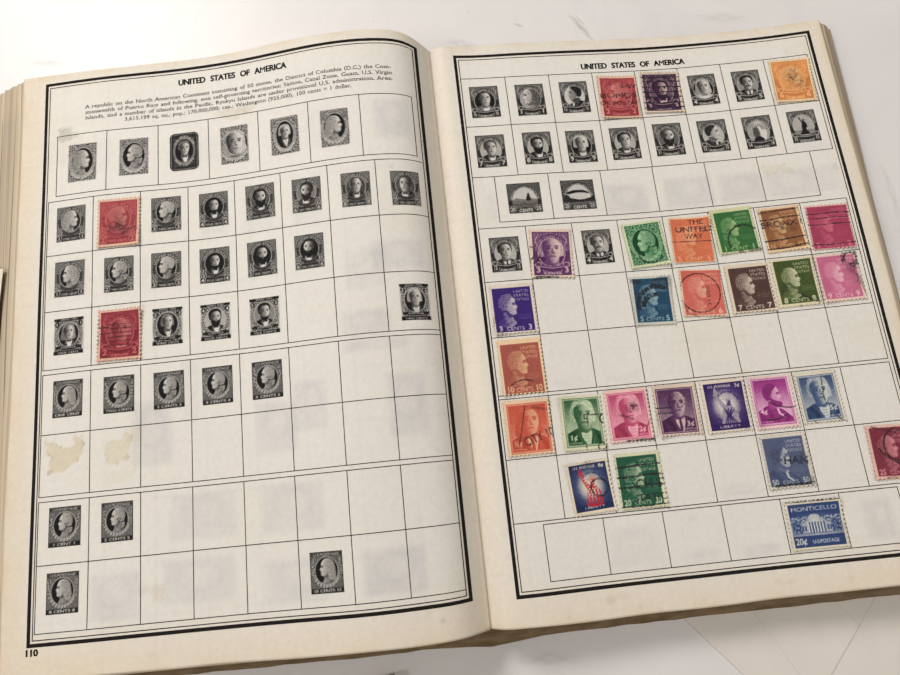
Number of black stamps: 50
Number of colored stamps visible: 30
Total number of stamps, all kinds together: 80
